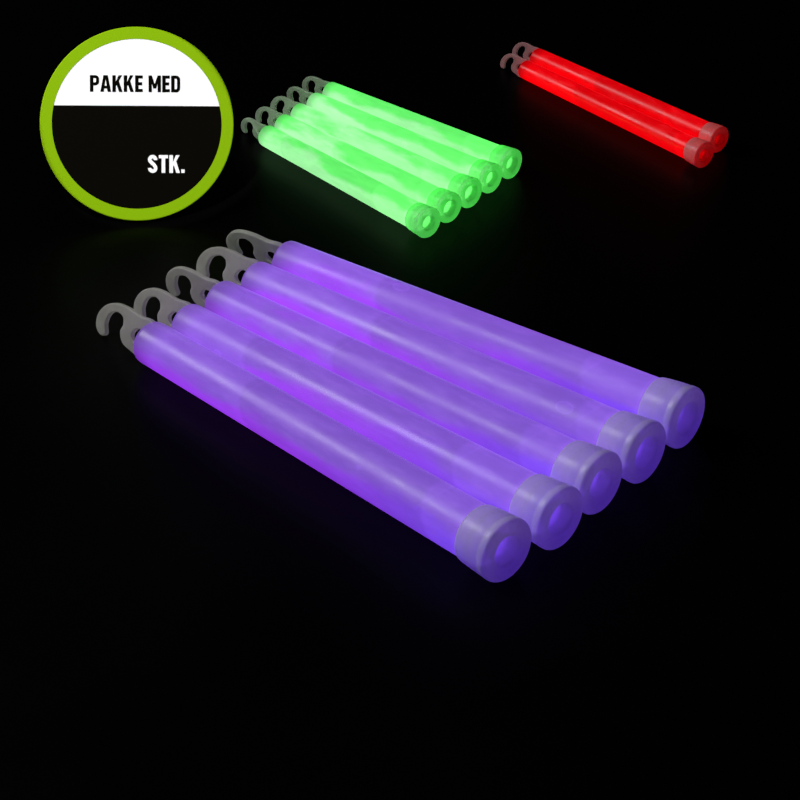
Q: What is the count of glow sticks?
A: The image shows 12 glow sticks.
